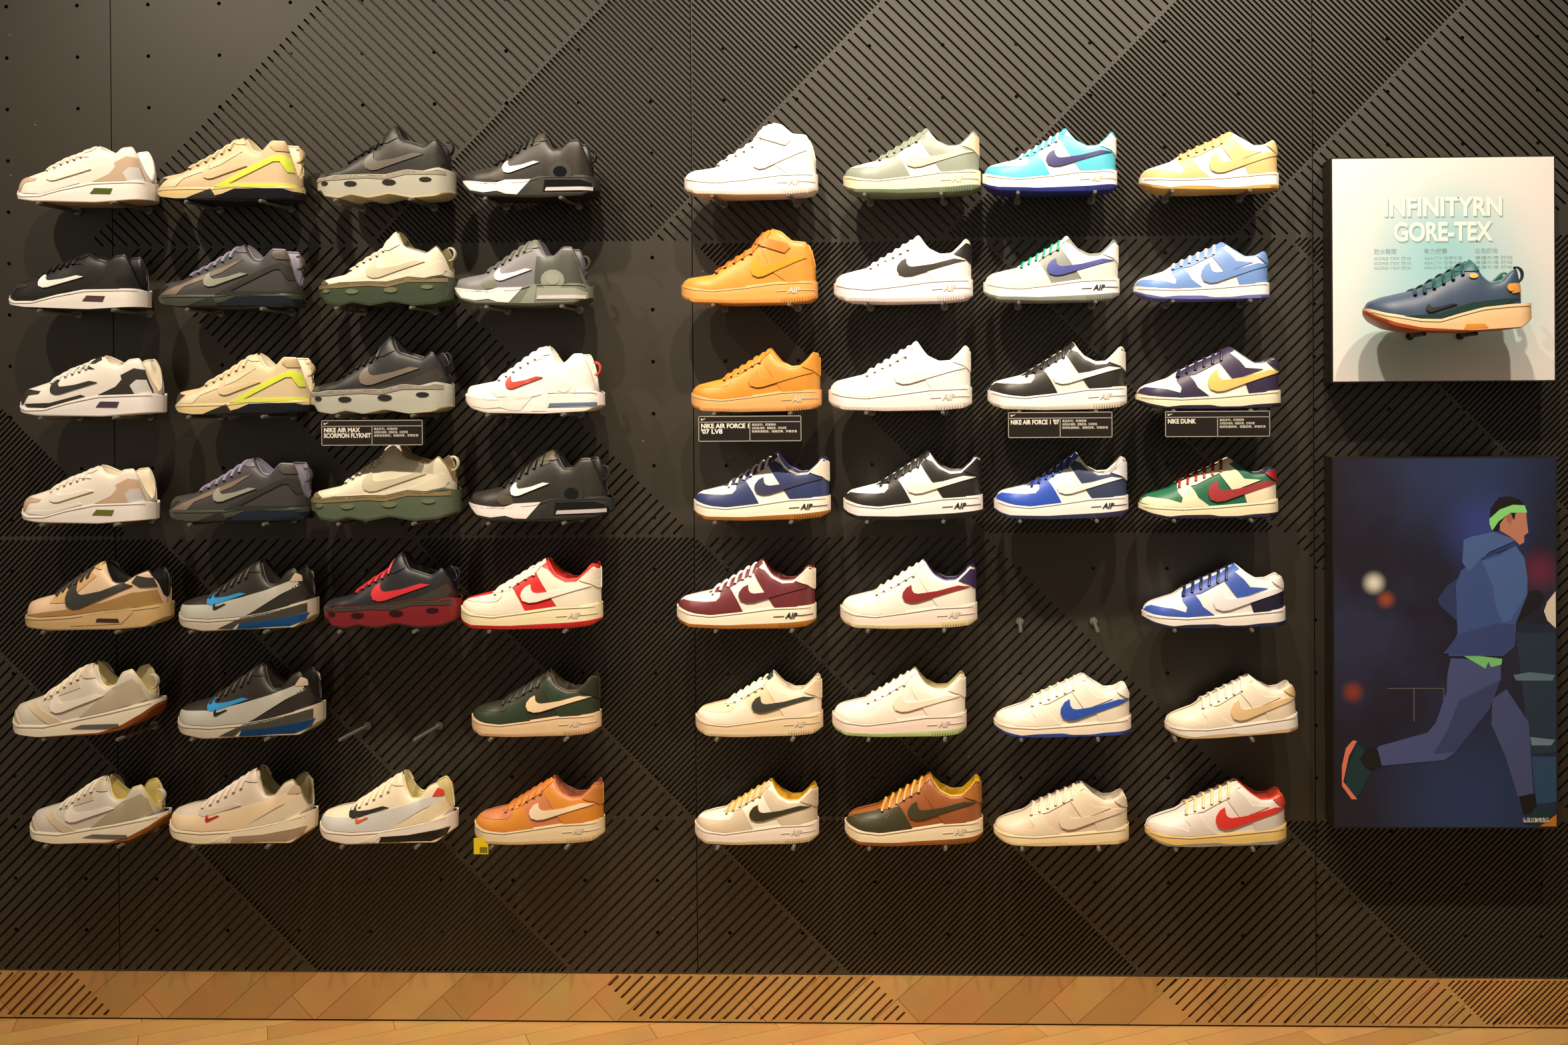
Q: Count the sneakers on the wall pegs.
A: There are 55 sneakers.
